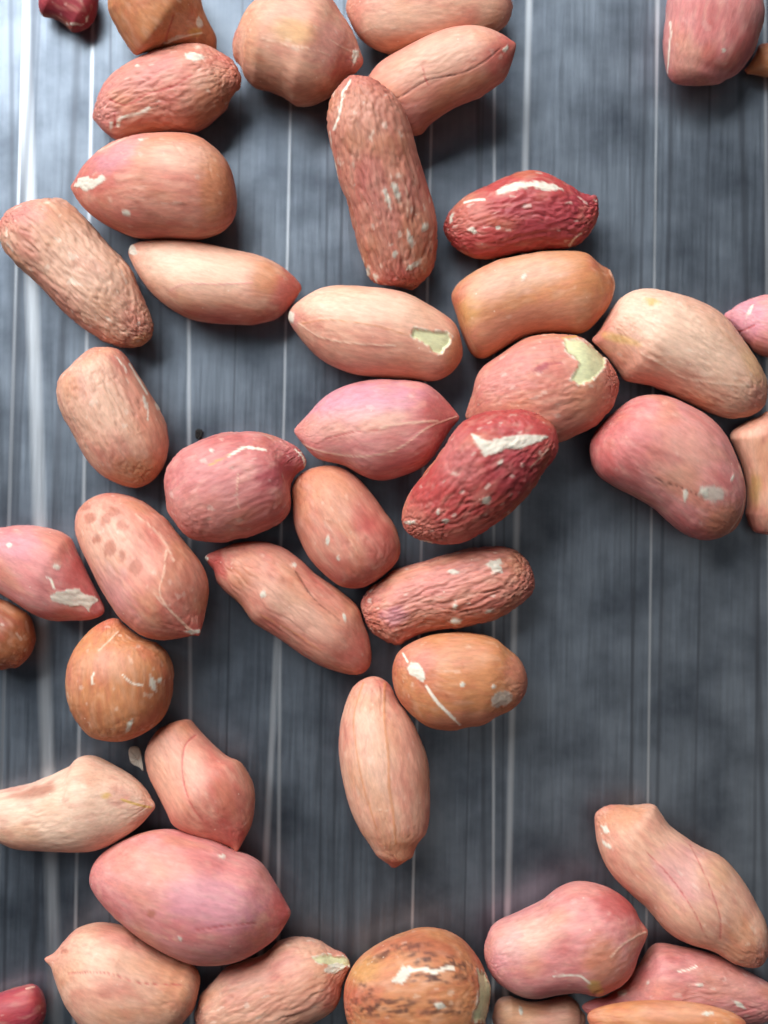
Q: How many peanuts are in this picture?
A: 45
